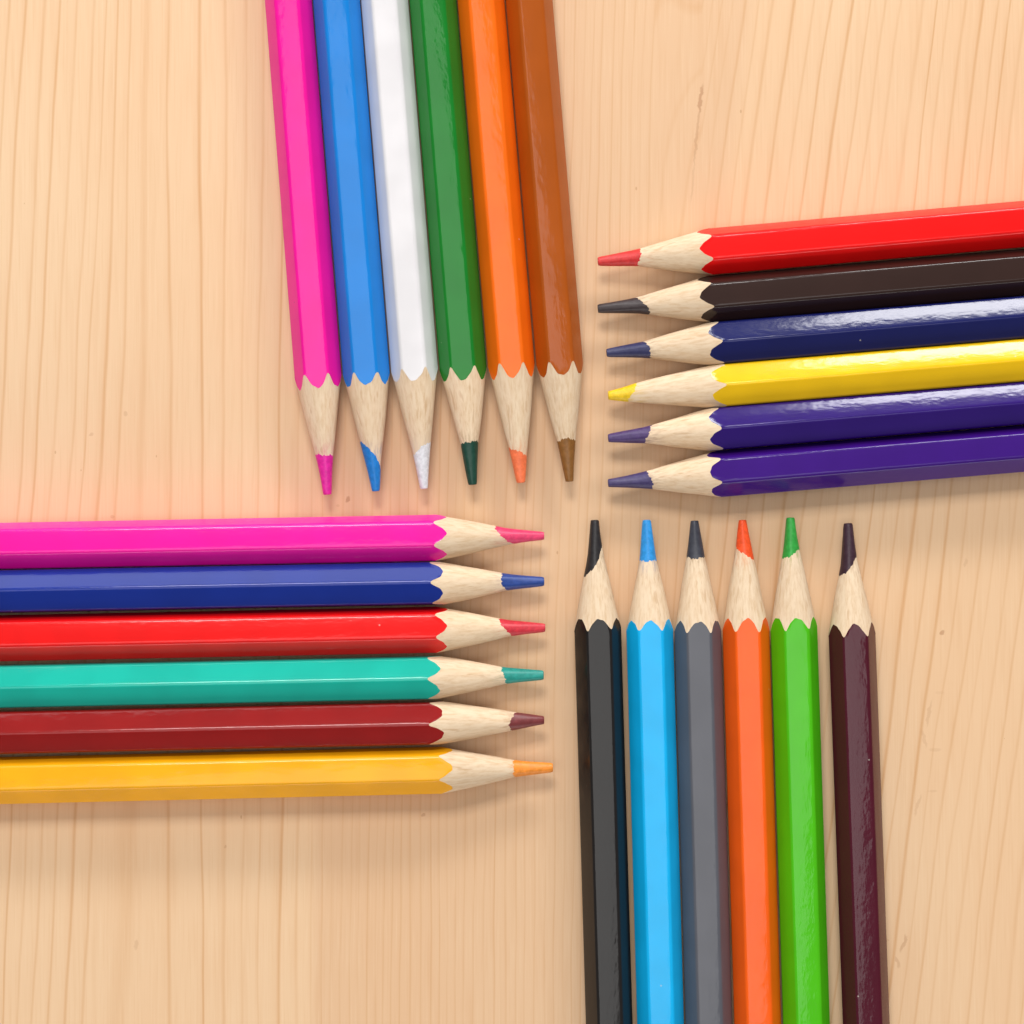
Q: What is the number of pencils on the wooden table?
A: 24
